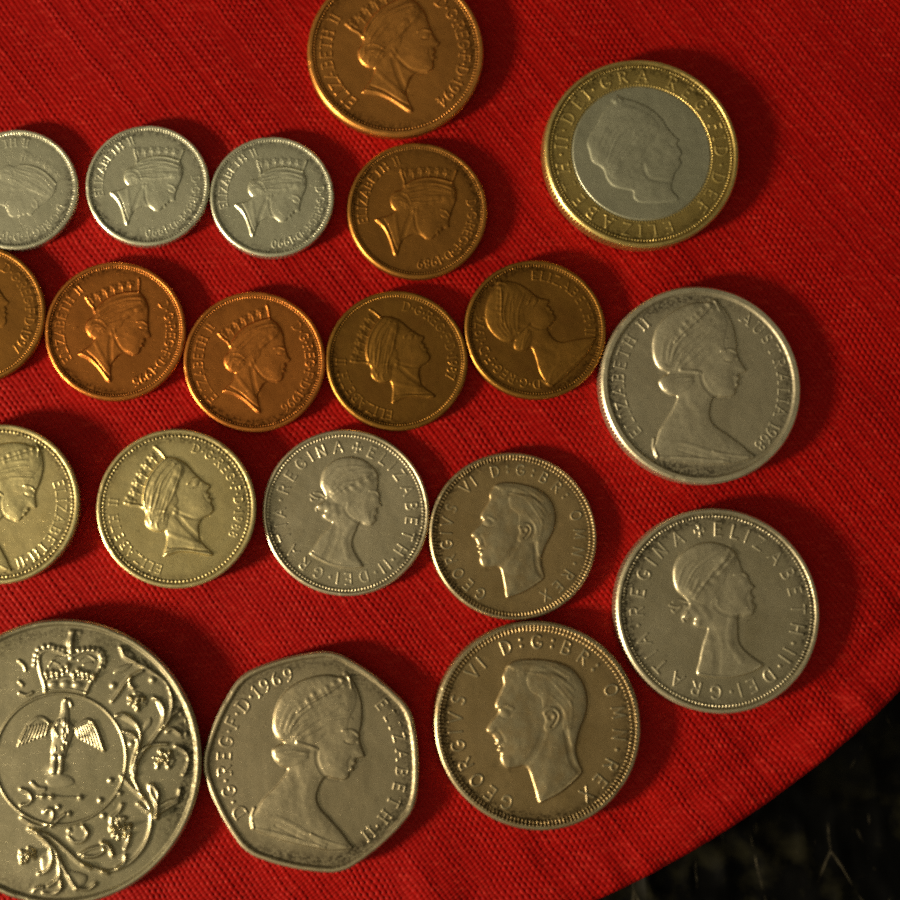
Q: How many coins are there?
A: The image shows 20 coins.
